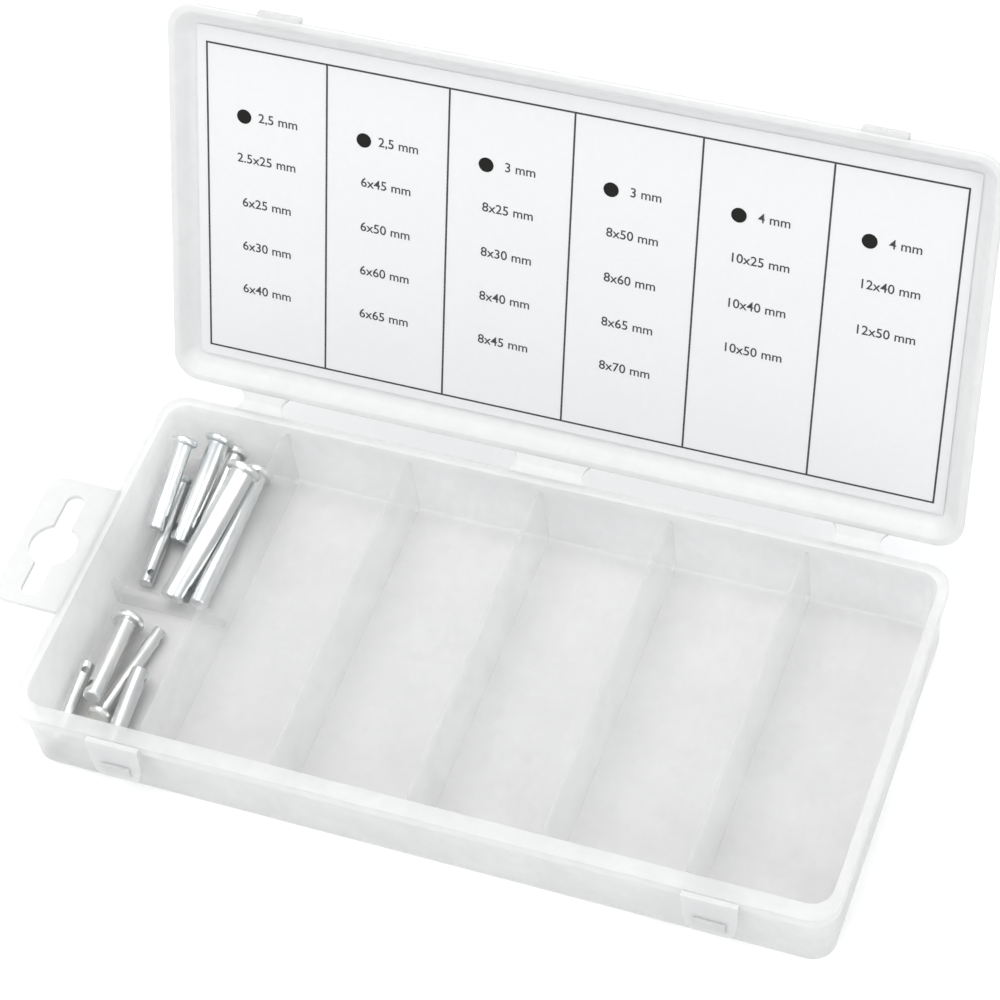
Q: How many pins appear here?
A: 10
